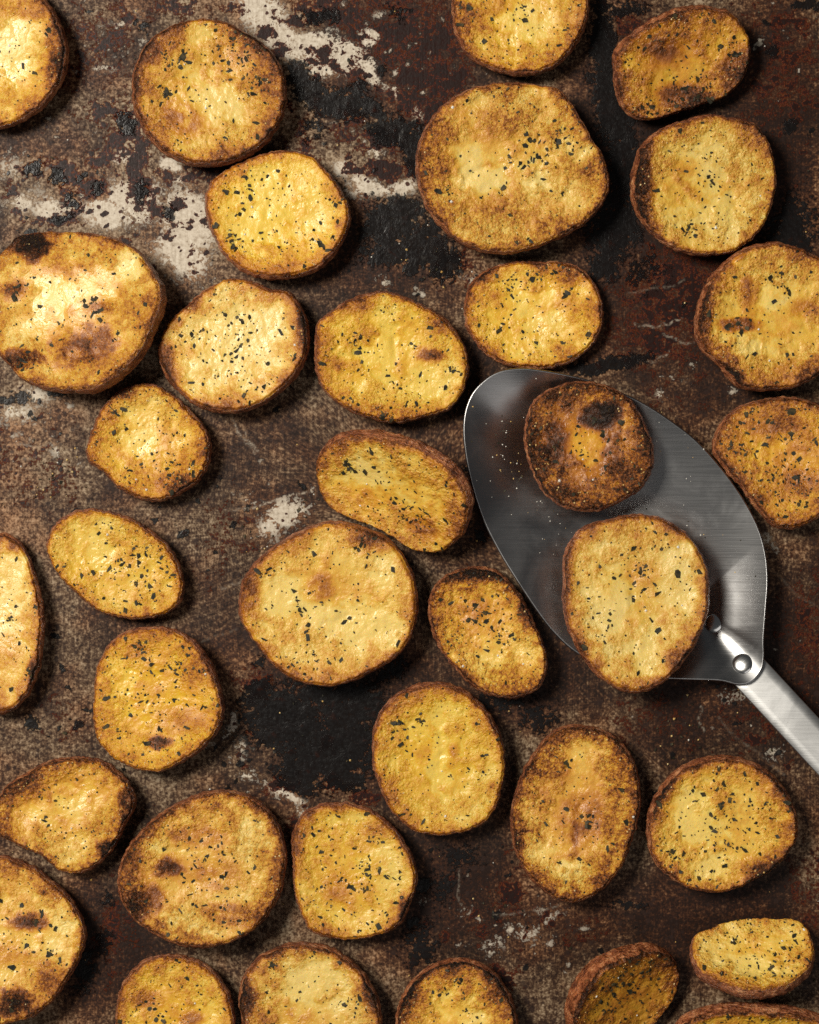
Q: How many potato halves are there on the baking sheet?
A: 35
